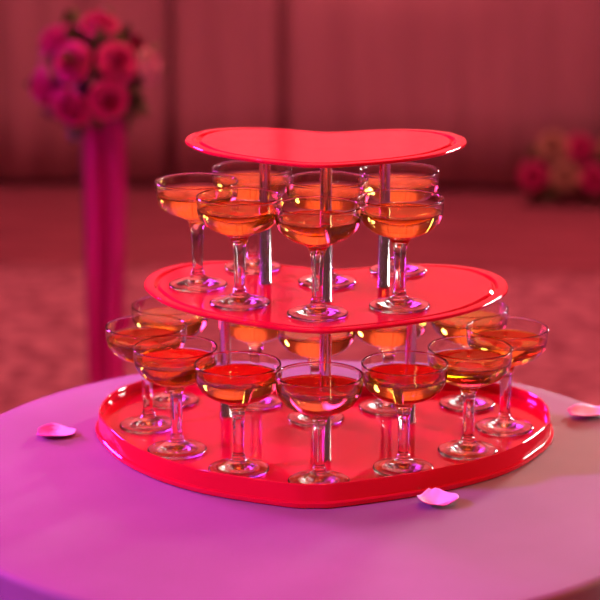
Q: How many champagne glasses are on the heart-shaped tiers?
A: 19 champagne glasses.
